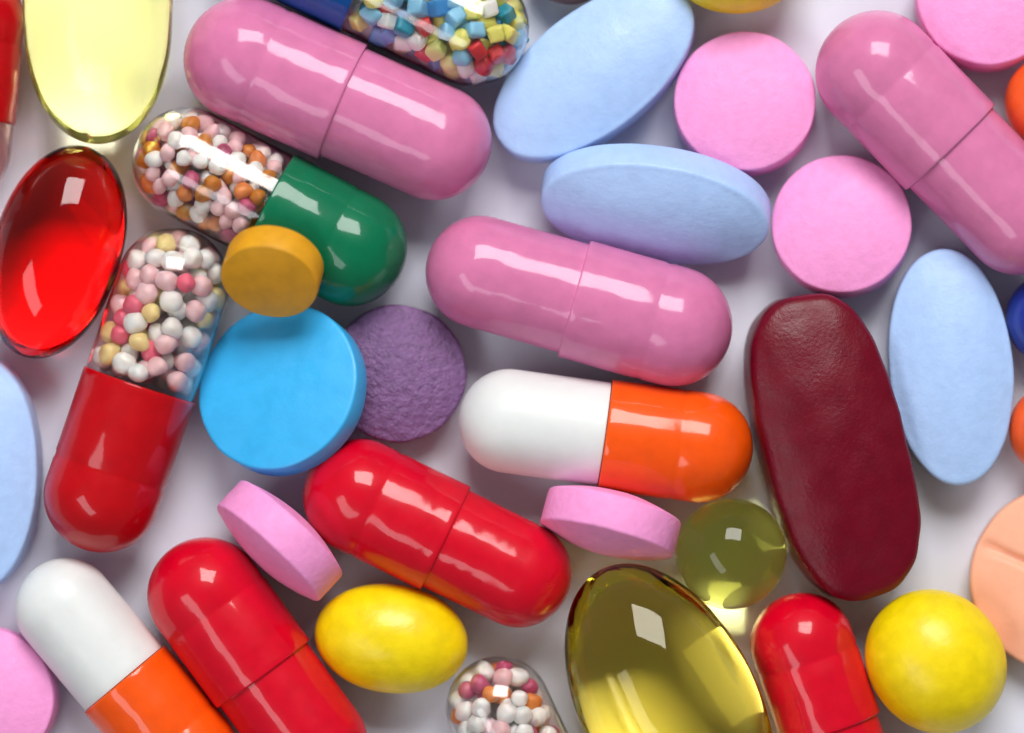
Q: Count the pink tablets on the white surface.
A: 6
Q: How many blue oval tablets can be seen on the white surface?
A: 4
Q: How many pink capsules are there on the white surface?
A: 3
